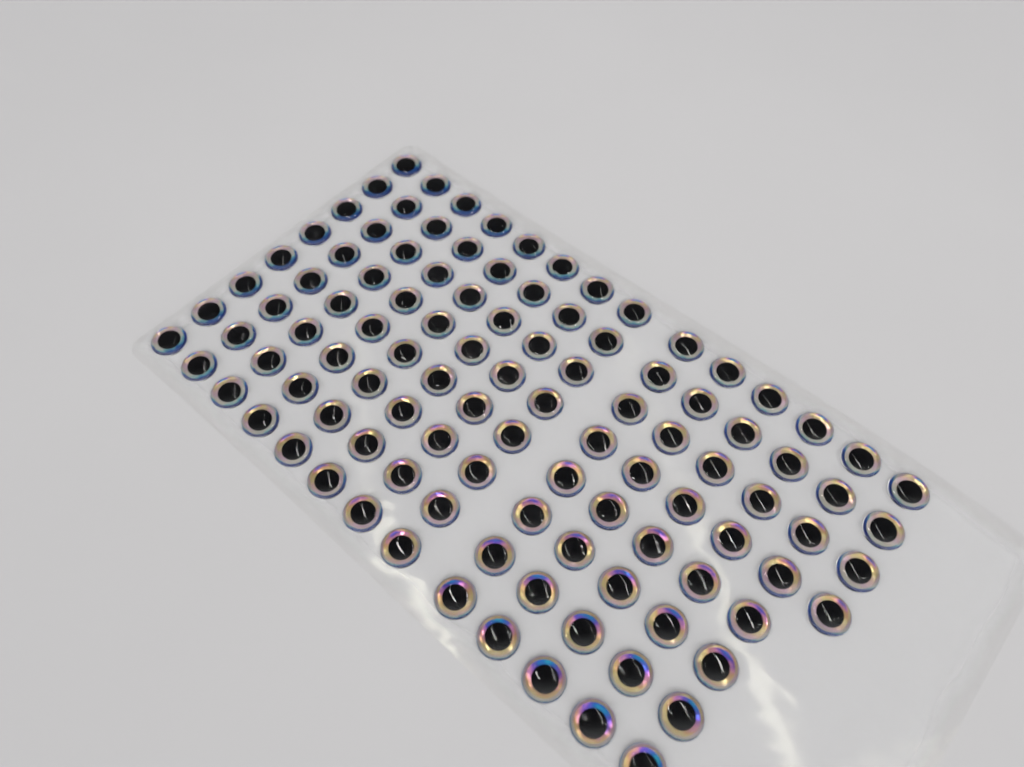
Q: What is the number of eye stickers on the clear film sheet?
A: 108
